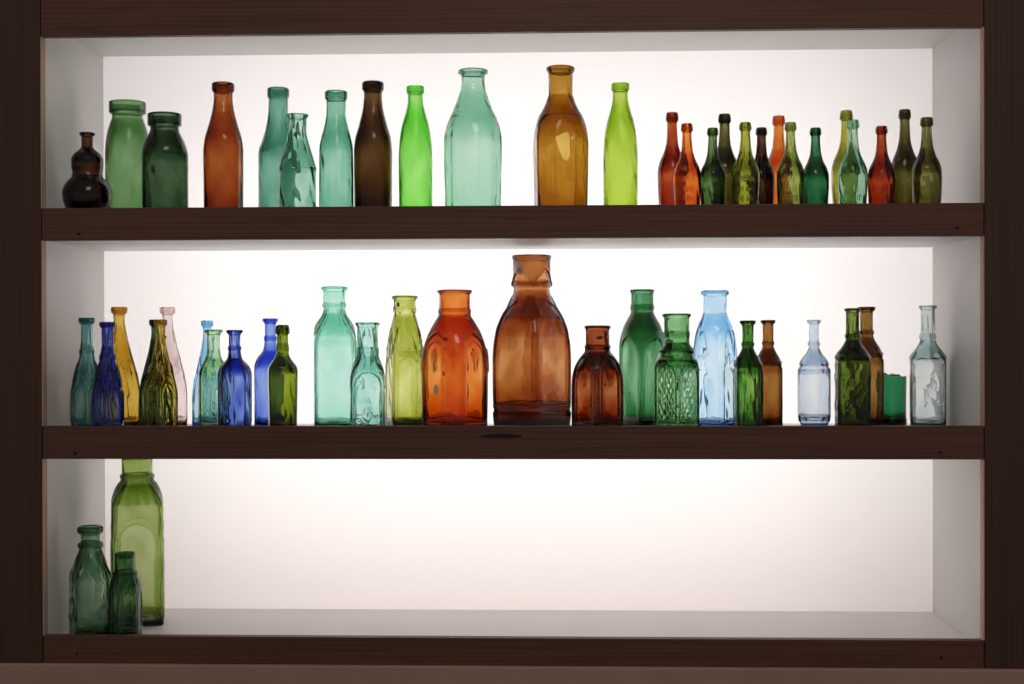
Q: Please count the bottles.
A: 55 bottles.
